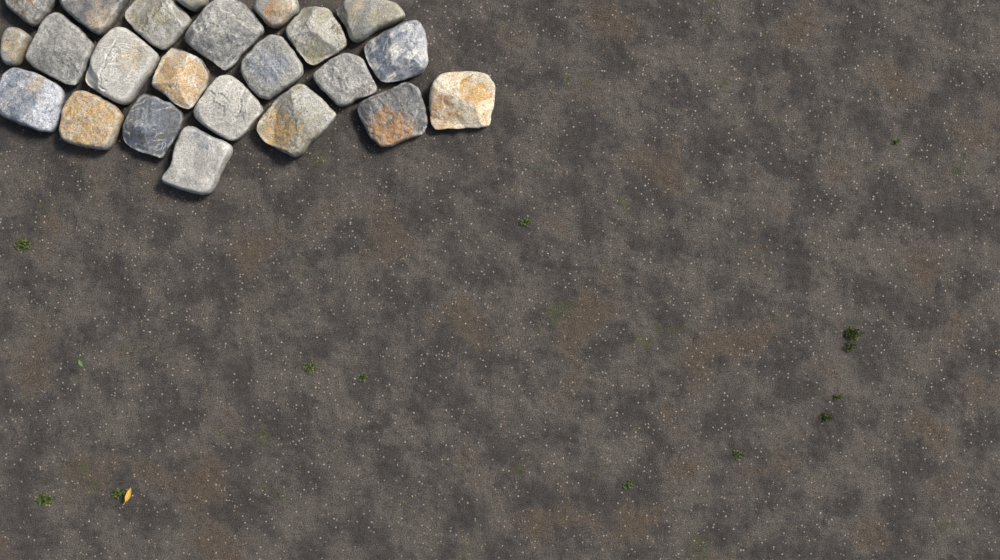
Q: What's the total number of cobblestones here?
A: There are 23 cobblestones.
